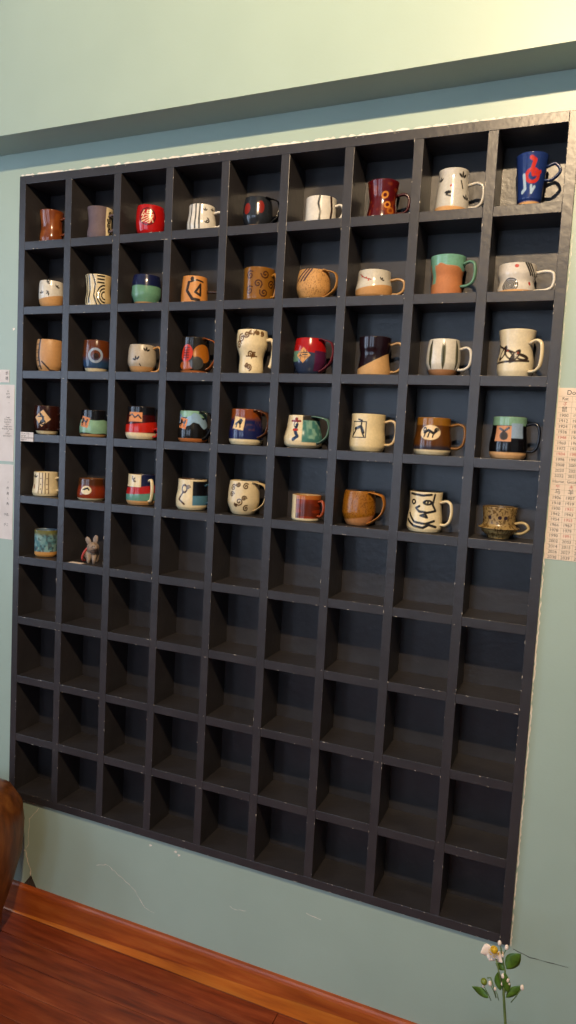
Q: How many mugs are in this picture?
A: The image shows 46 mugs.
